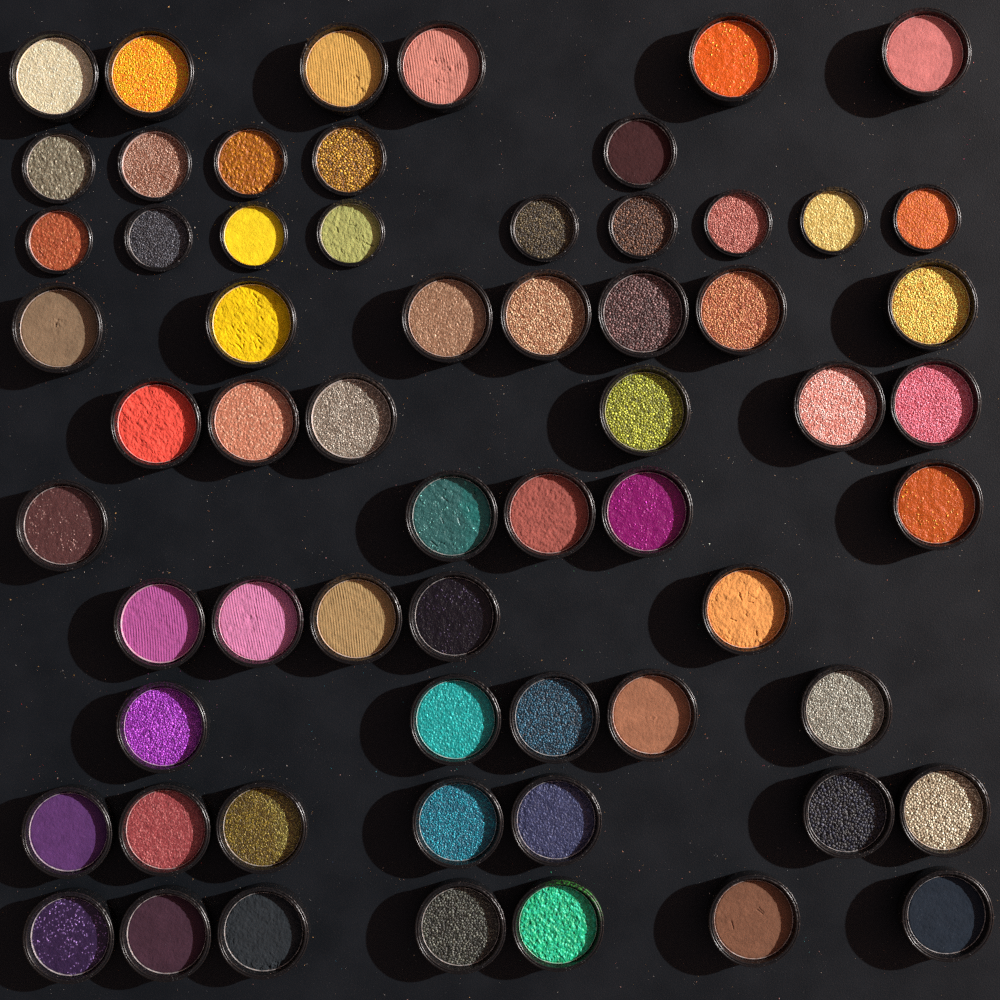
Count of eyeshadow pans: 62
